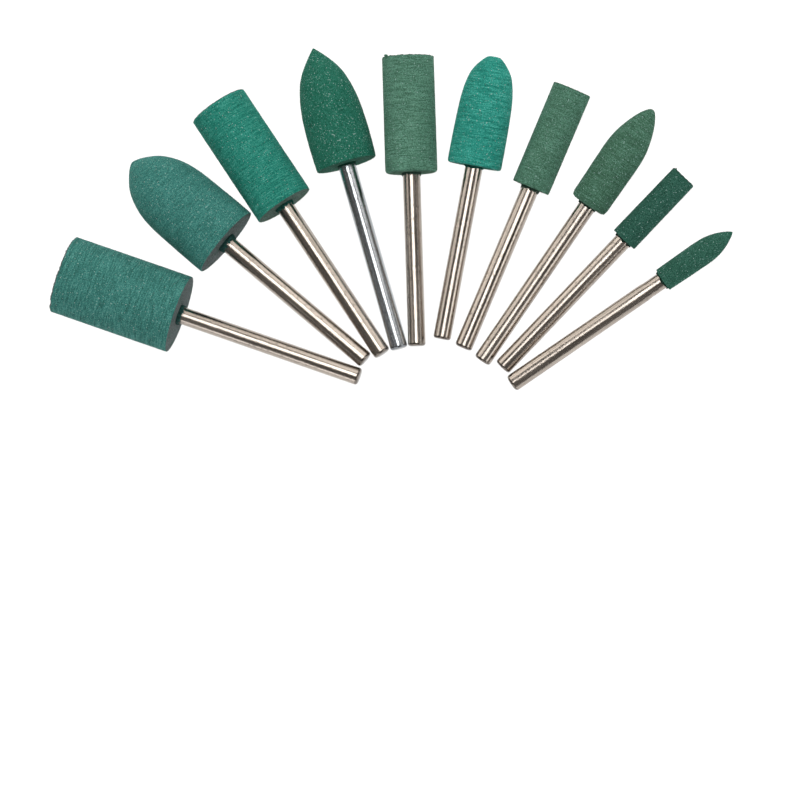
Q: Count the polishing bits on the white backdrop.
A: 10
